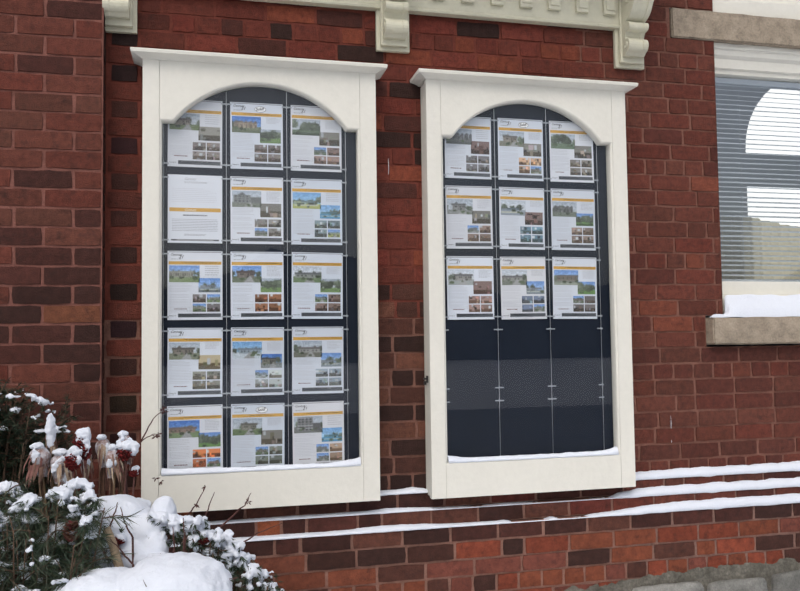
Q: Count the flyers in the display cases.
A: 24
